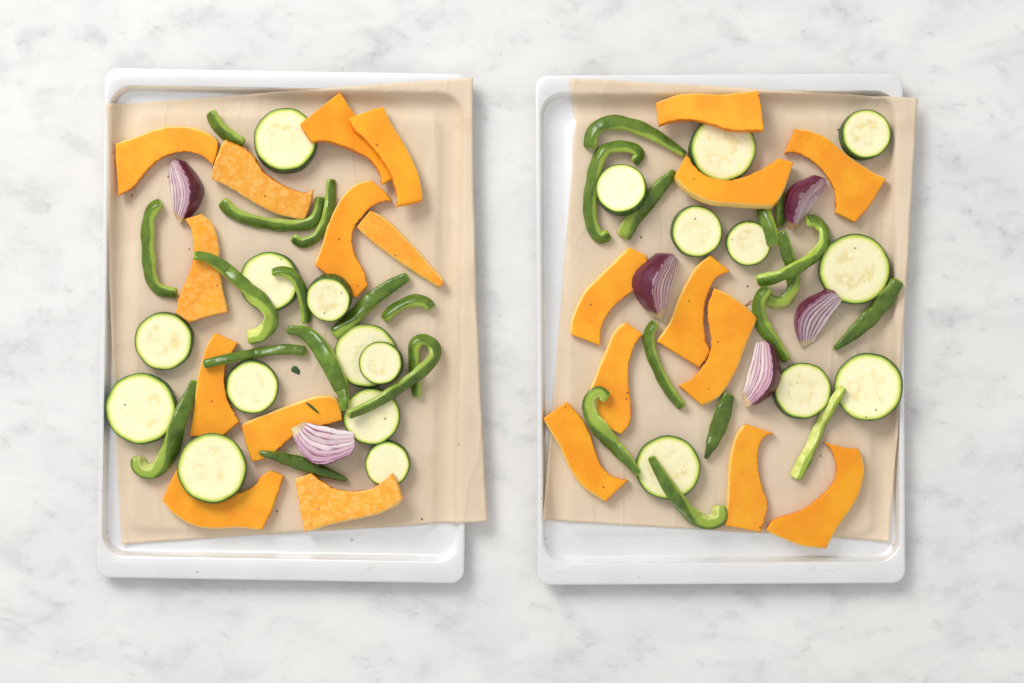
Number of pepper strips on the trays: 26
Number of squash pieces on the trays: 21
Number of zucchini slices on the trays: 20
